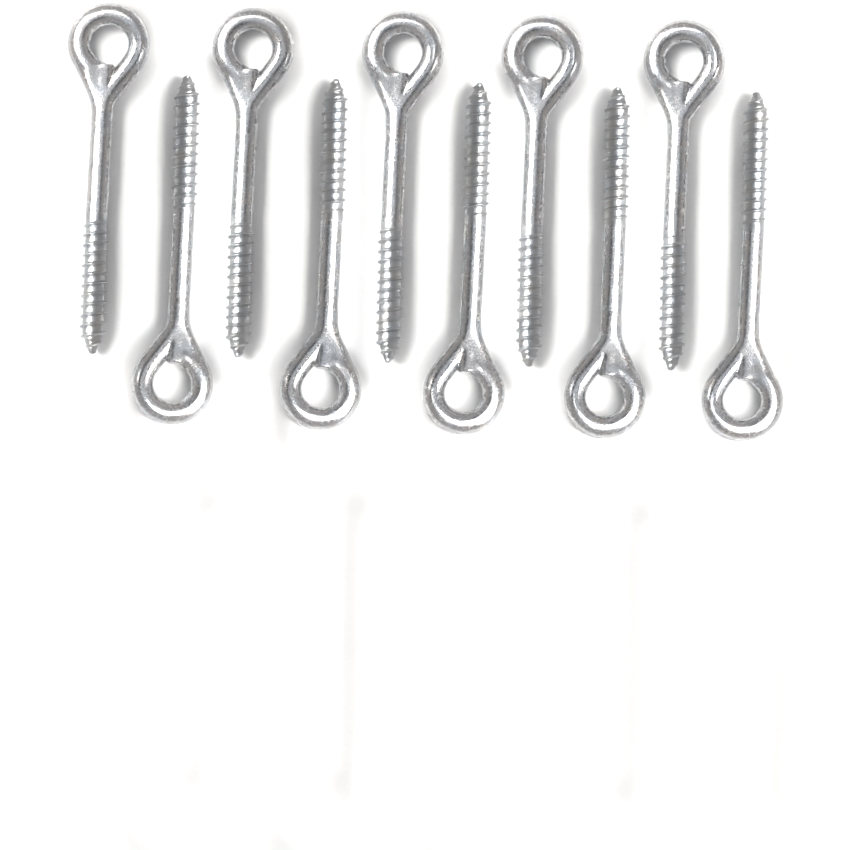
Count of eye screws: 10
